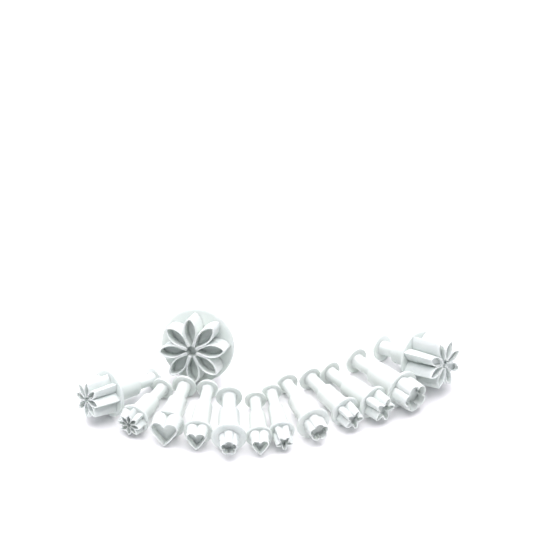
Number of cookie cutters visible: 13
